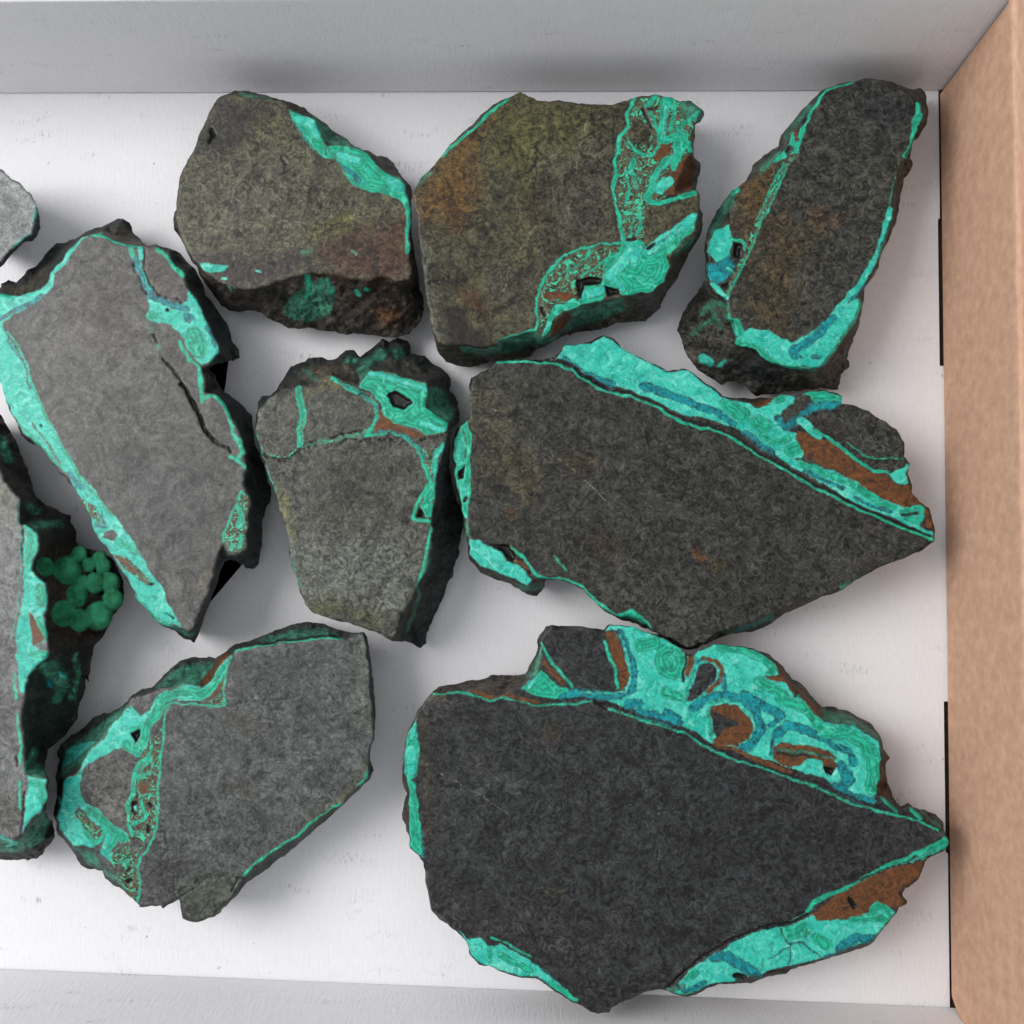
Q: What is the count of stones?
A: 10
